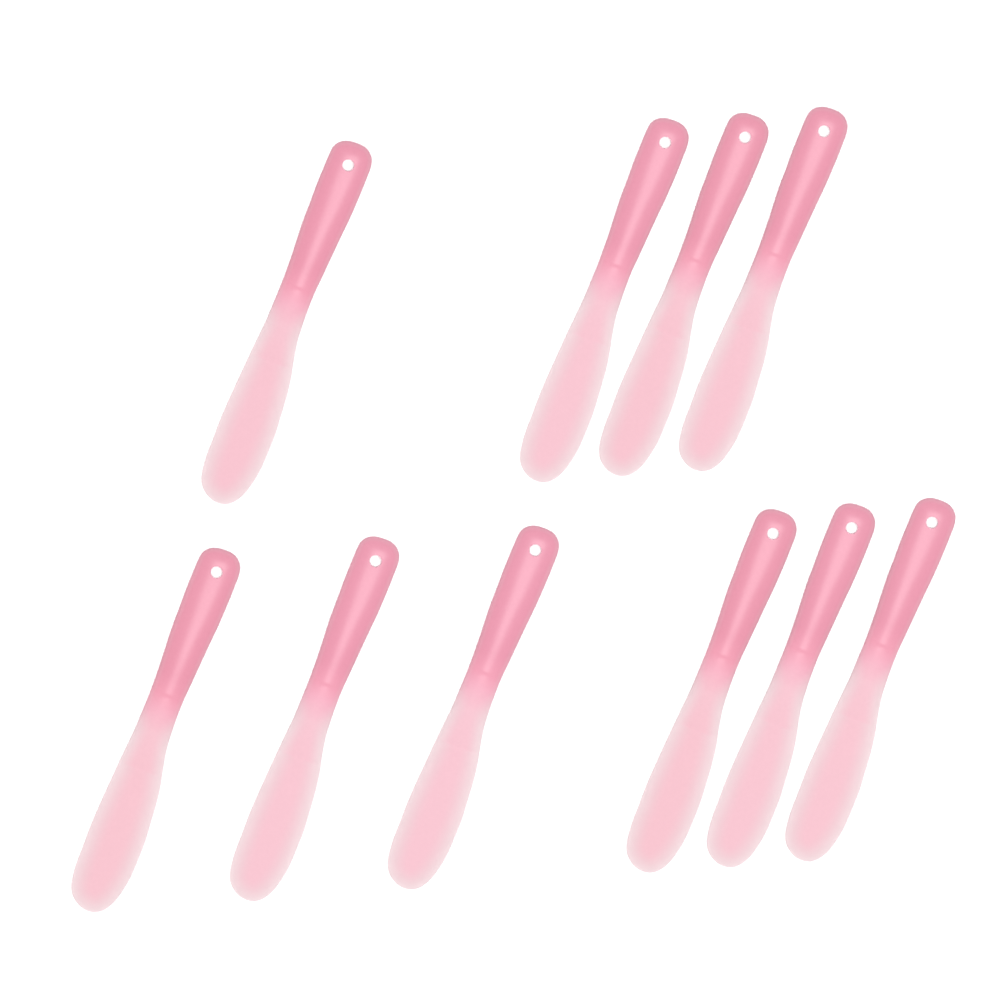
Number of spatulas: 10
